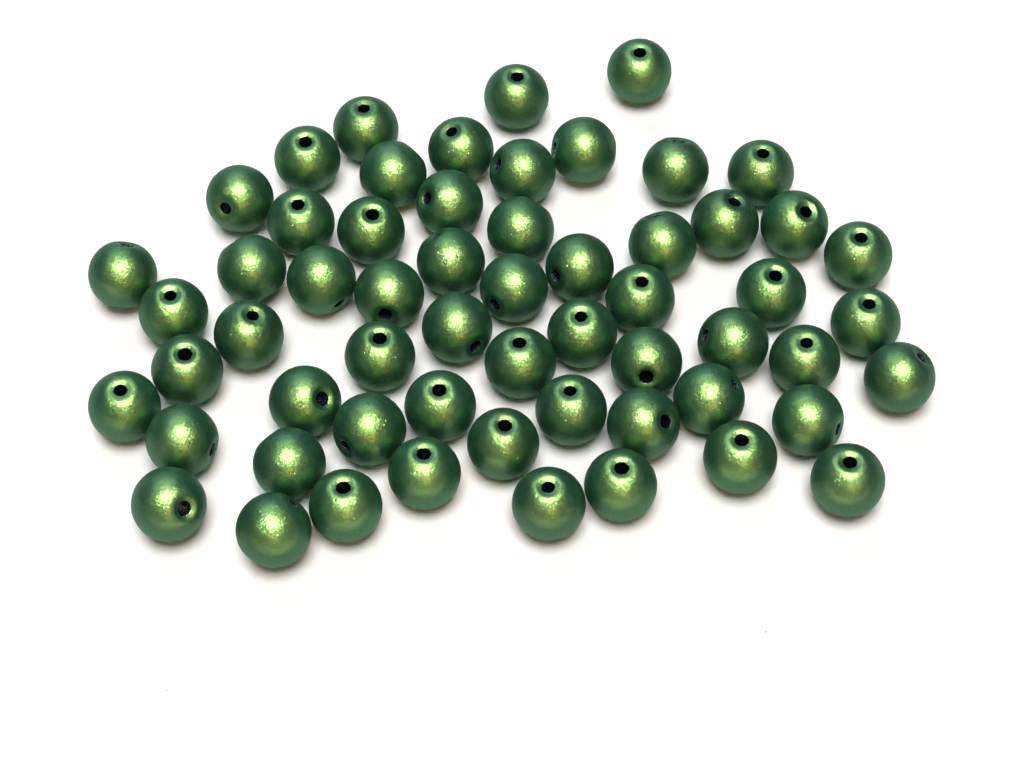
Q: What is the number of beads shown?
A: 59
